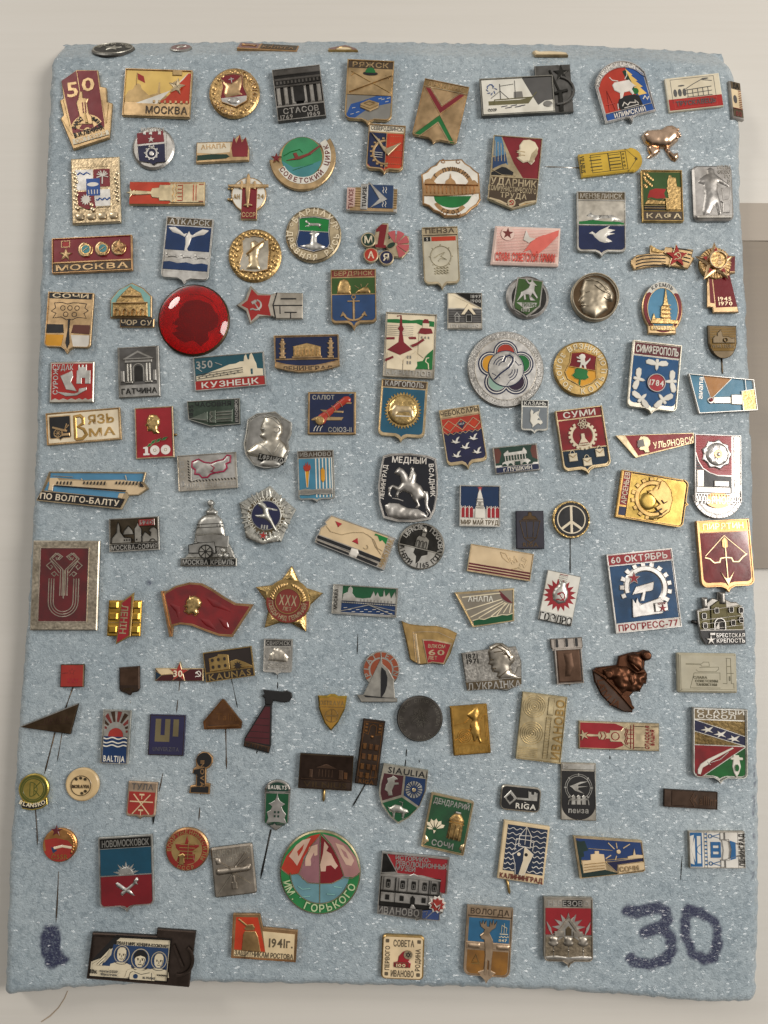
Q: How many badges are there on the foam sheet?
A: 142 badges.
